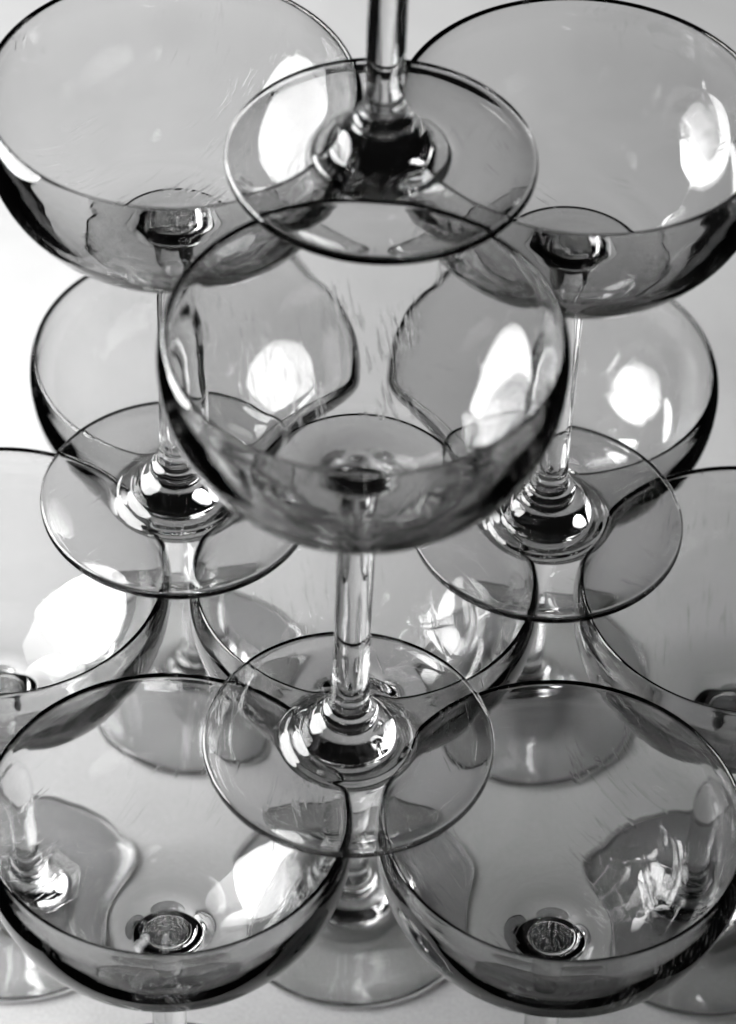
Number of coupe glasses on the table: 11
